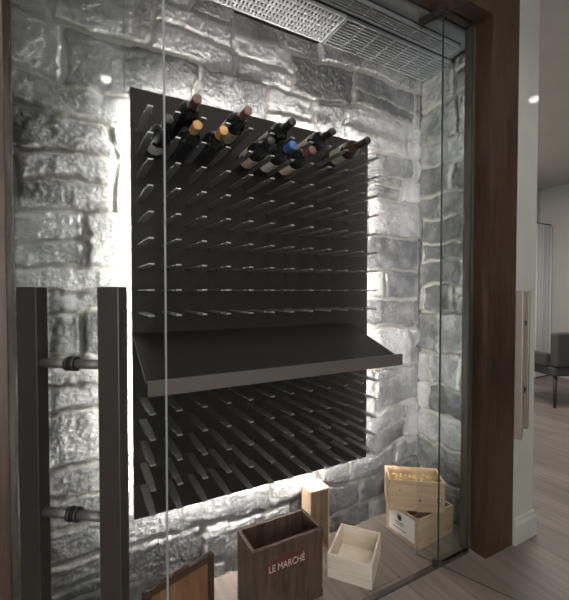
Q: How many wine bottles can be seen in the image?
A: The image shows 11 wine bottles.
